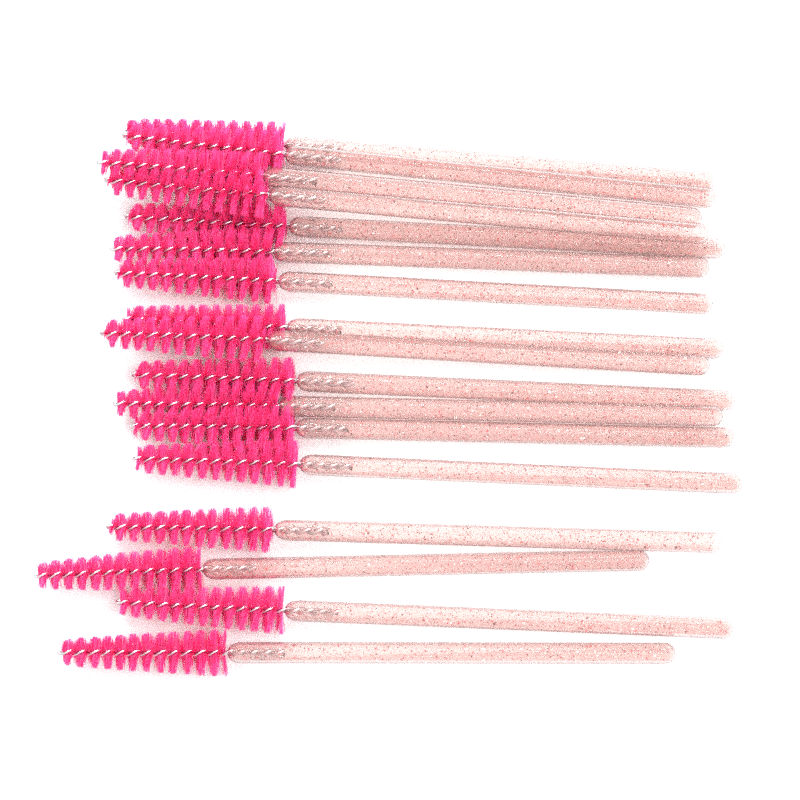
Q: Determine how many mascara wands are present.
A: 17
